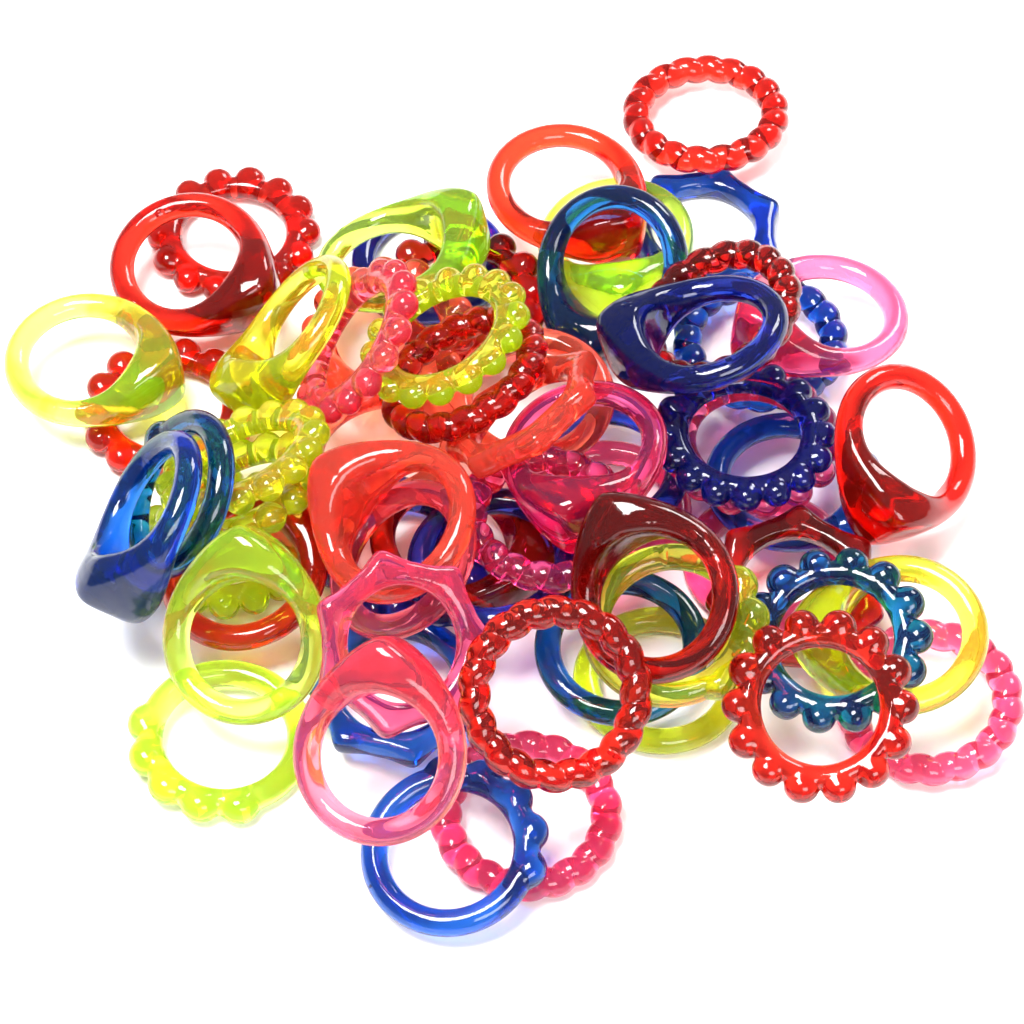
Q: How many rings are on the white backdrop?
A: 61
